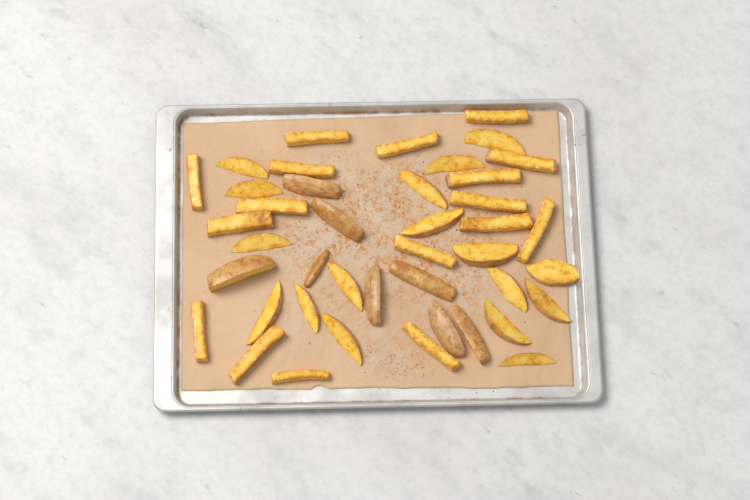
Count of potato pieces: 42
